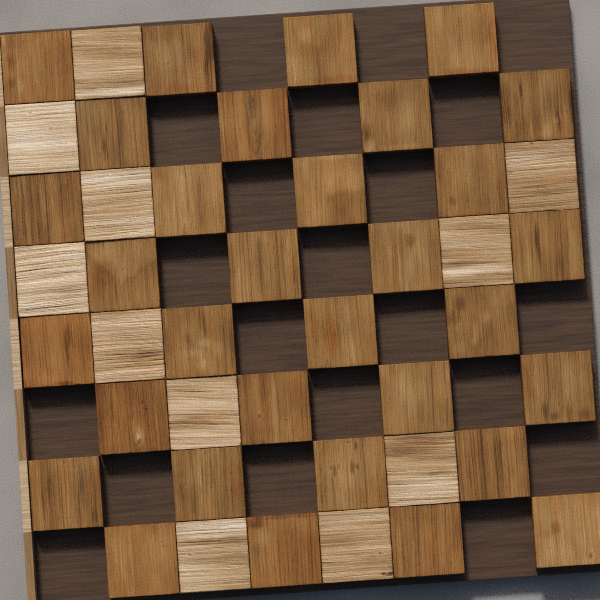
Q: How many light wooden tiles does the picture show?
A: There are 11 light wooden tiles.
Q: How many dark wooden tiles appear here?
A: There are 32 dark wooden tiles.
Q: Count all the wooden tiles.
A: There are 43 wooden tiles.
